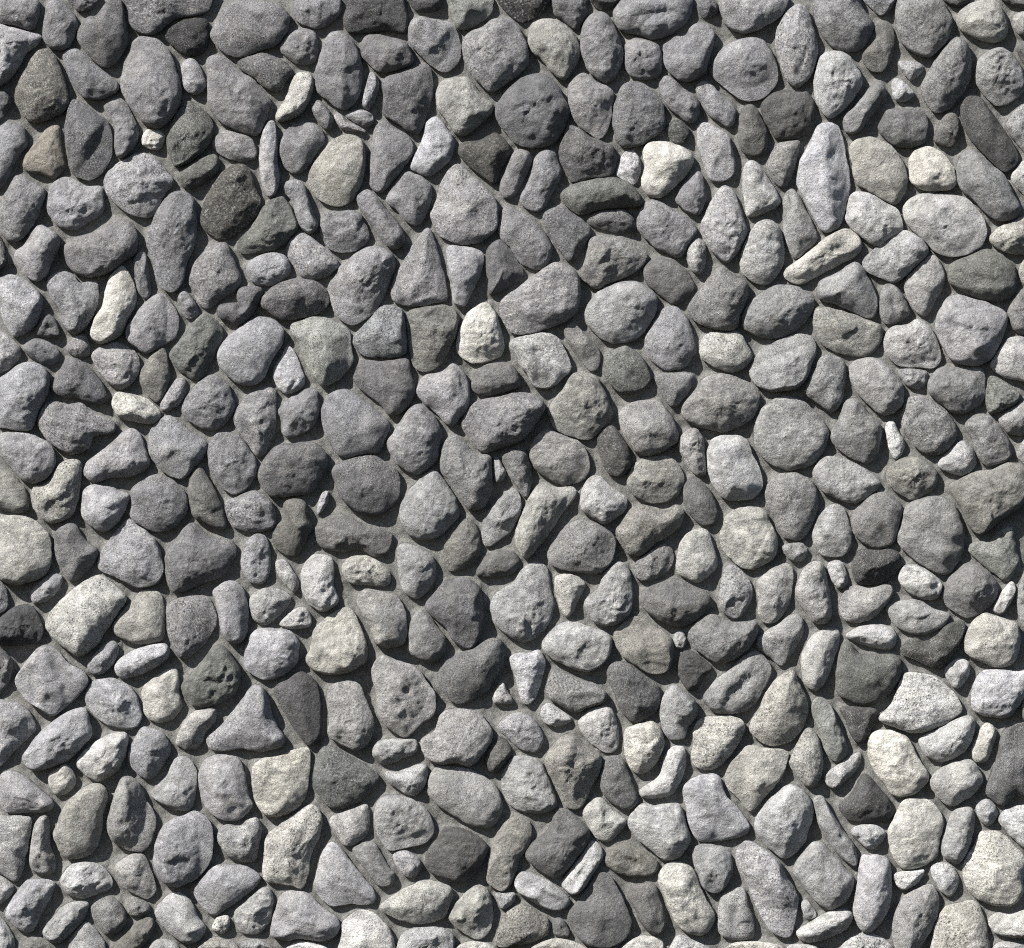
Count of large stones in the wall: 194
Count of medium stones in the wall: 165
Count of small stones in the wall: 79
